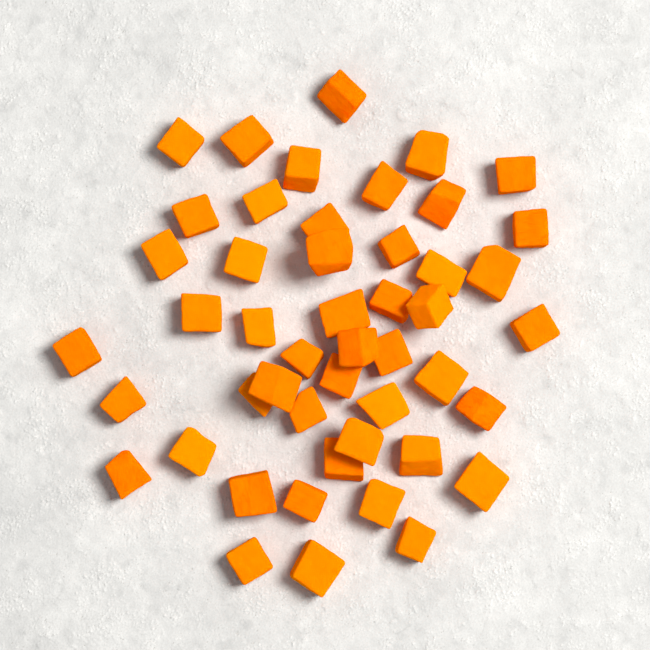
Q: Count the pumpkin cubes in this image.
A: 48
